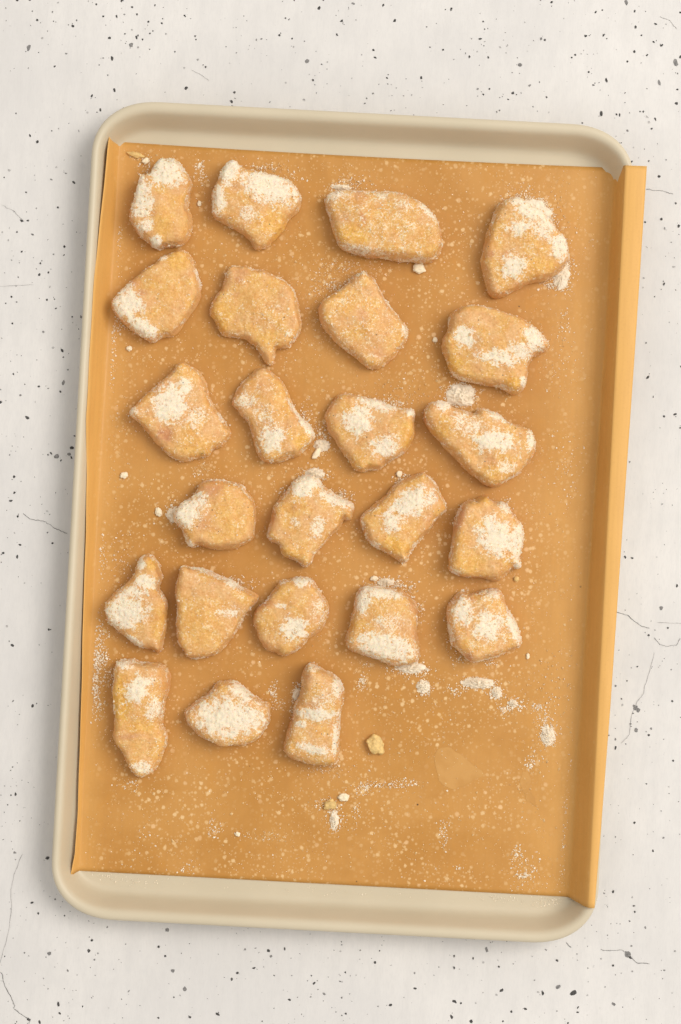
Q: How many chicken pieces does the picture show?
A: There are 24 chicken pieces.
